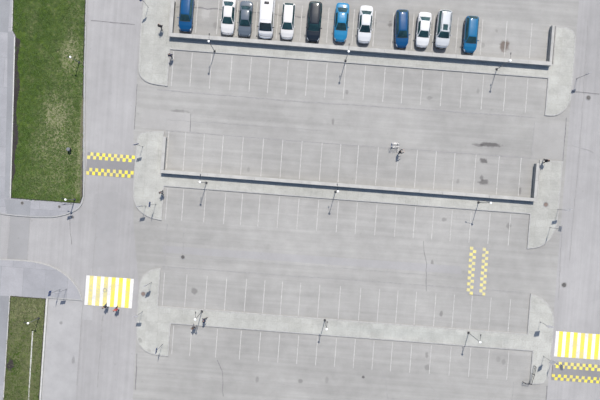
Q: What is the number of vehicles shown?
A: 12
